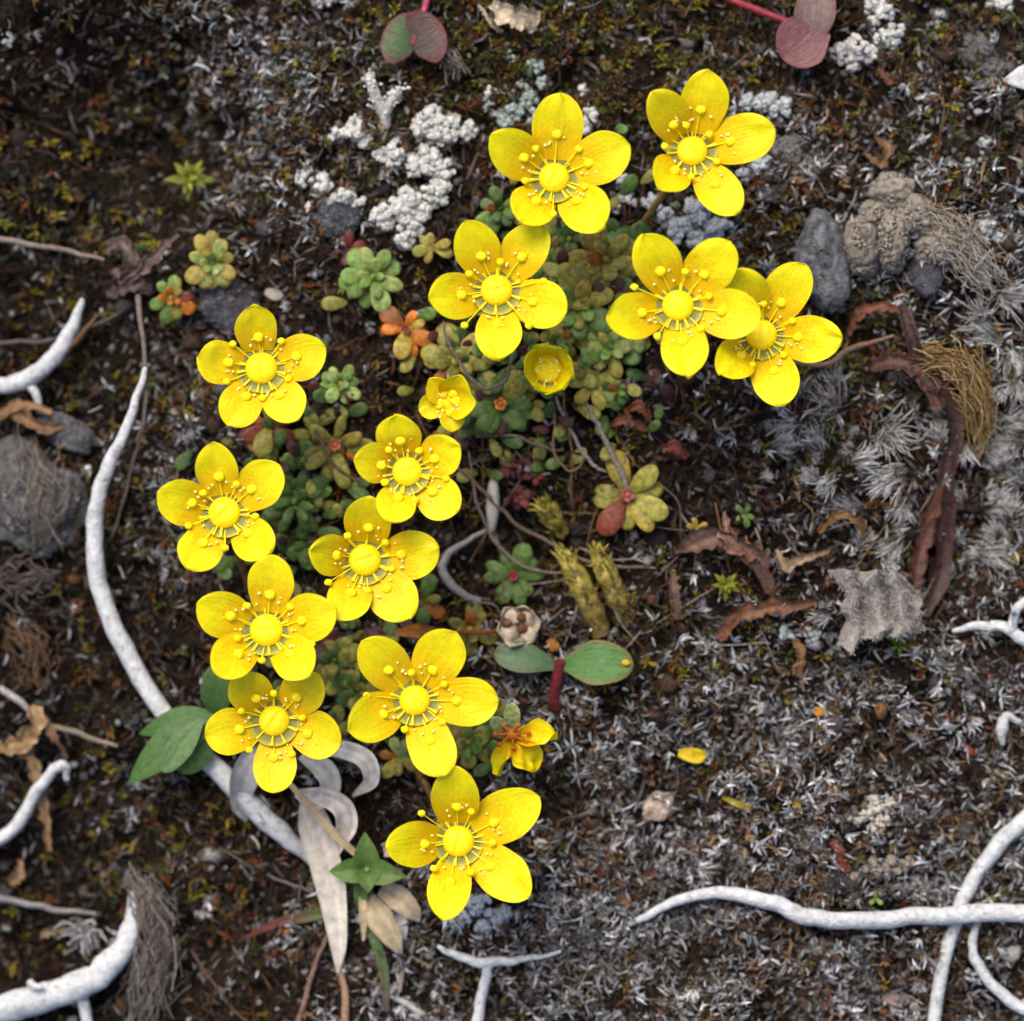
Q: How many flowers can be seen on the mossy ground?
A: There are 16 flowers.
